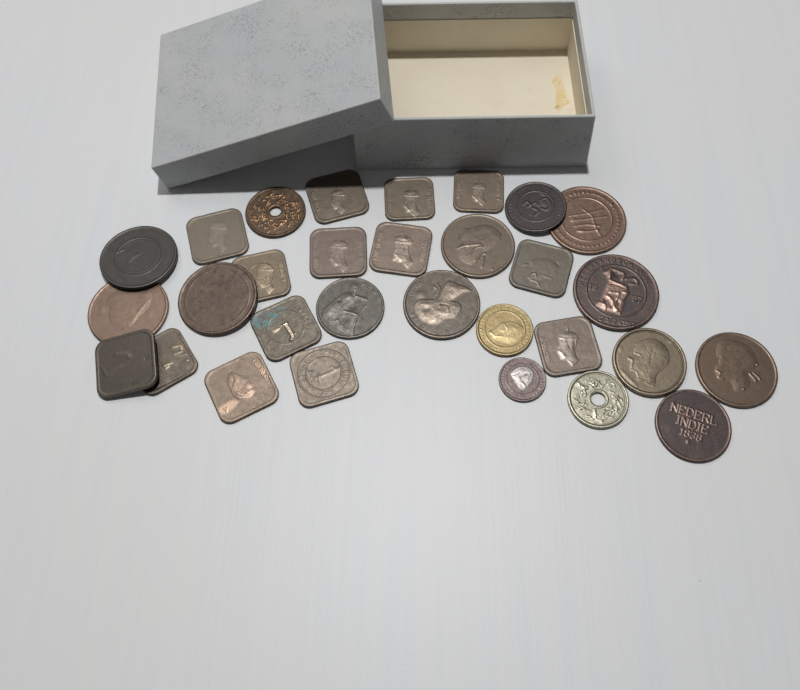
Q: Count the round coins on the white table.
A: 16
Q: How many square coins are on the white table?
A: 14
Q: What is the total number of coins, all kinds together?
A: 30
